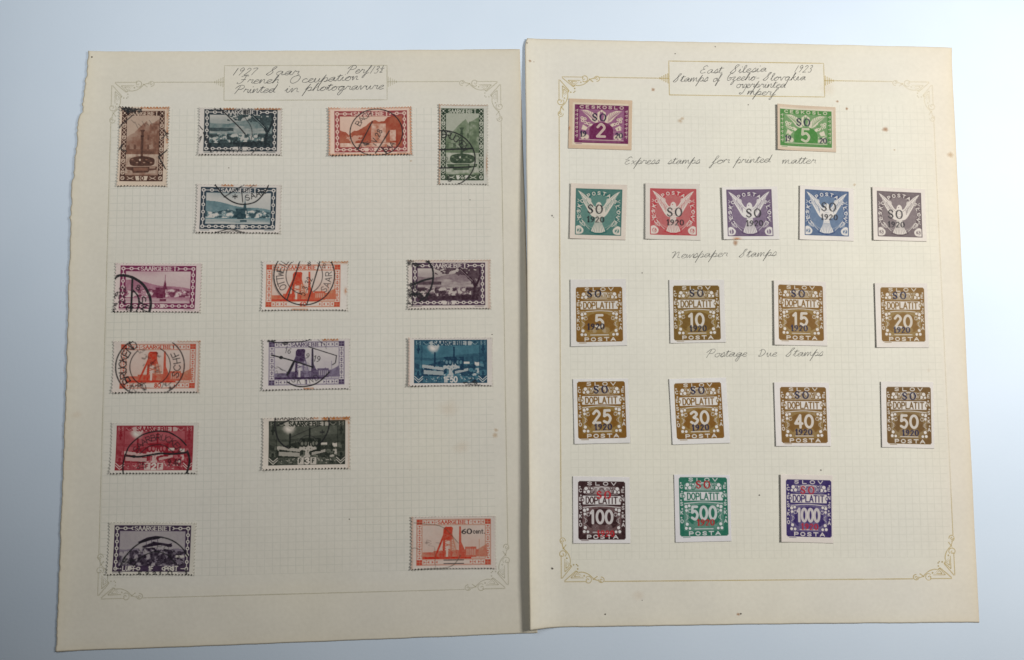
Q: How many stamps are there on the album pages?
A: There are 33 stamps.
